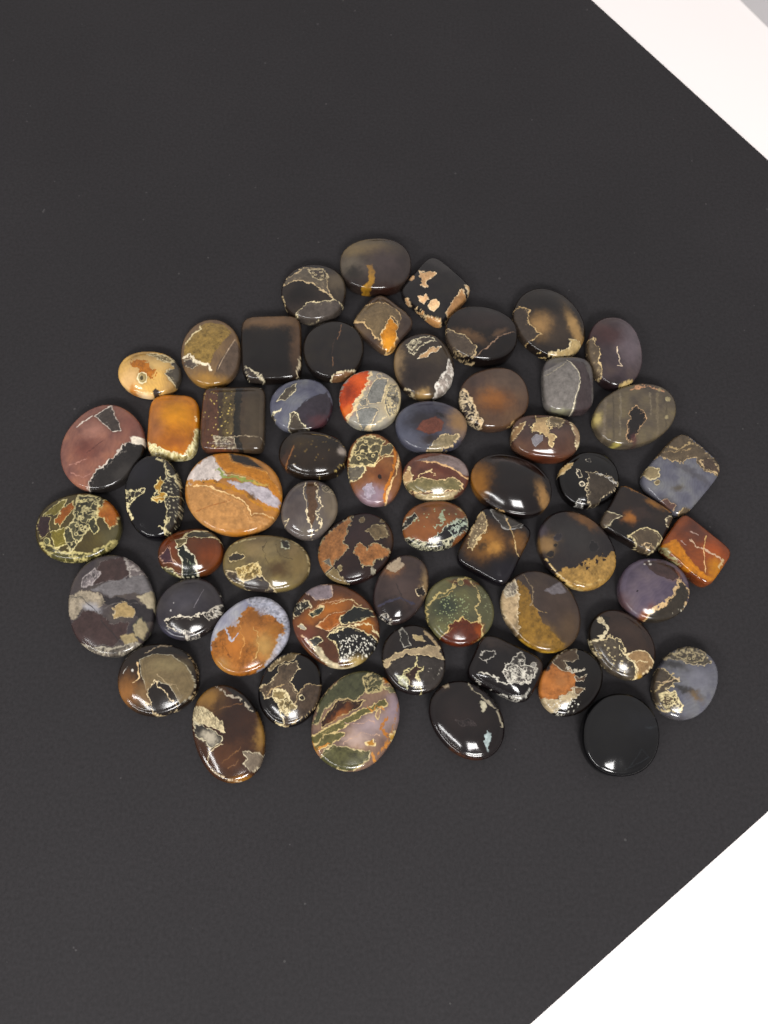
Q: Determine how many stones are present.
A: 59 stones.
